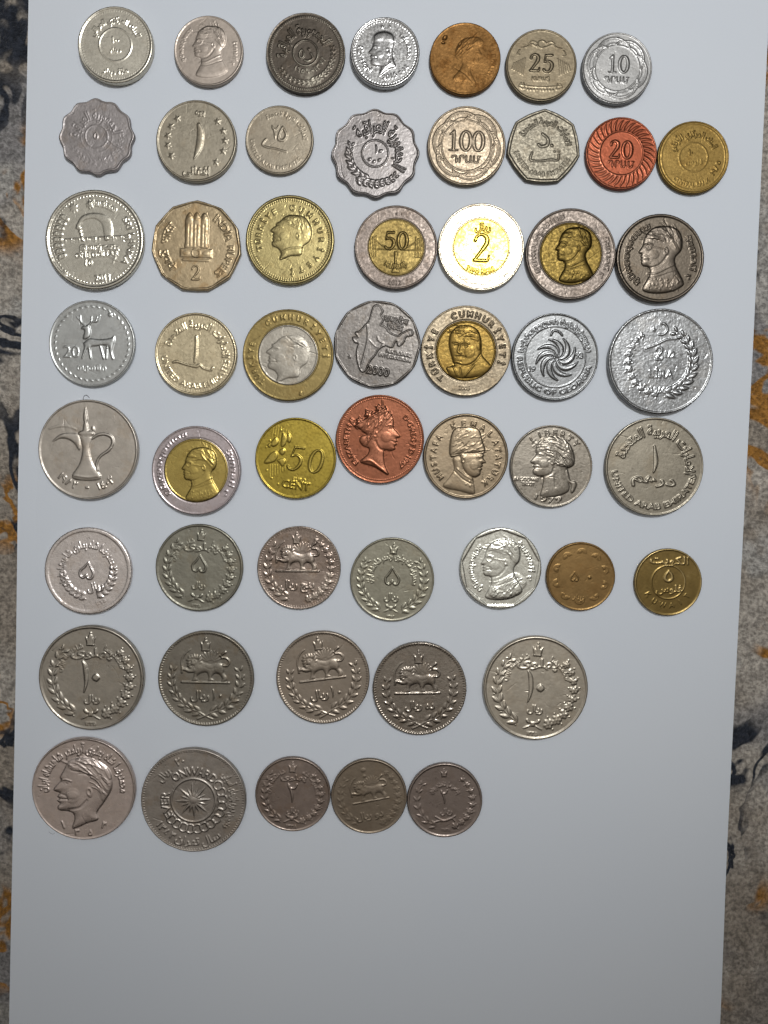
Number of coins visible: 53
